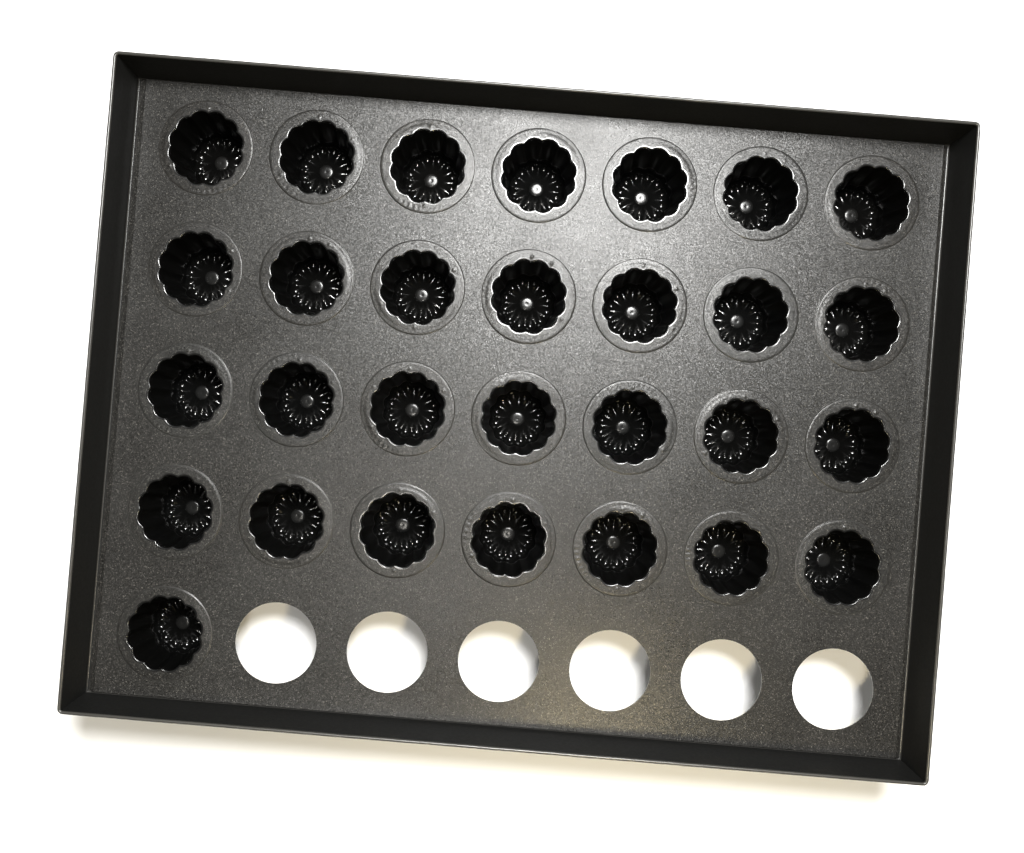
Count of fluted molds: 29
